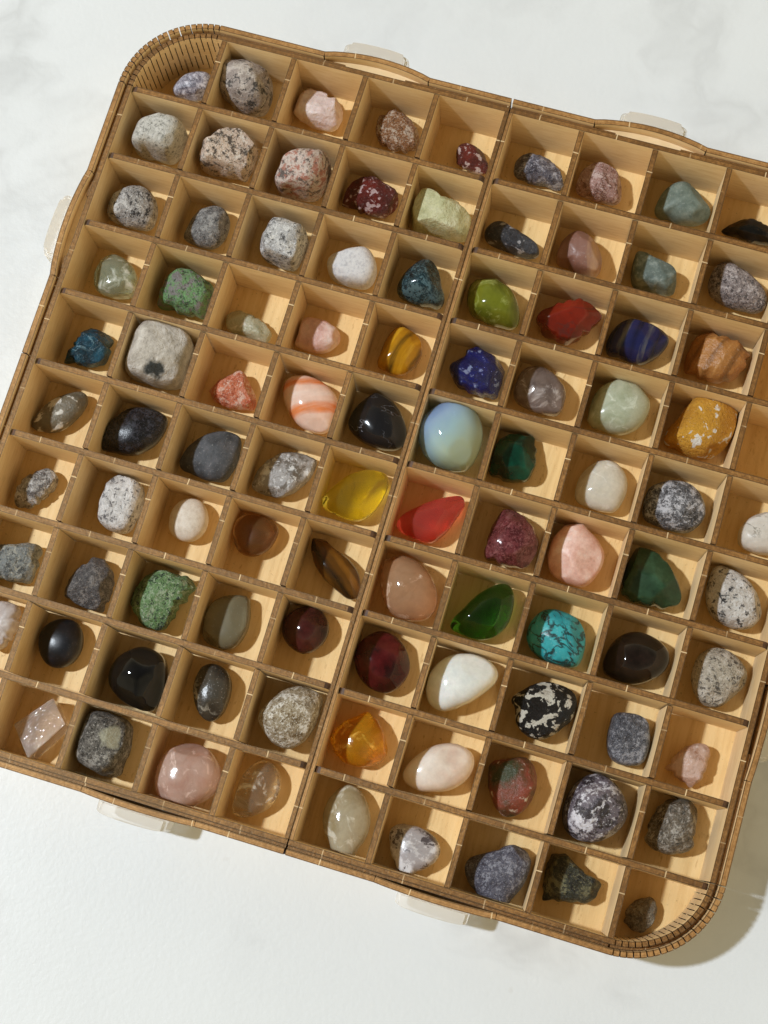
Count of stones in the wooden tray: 95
